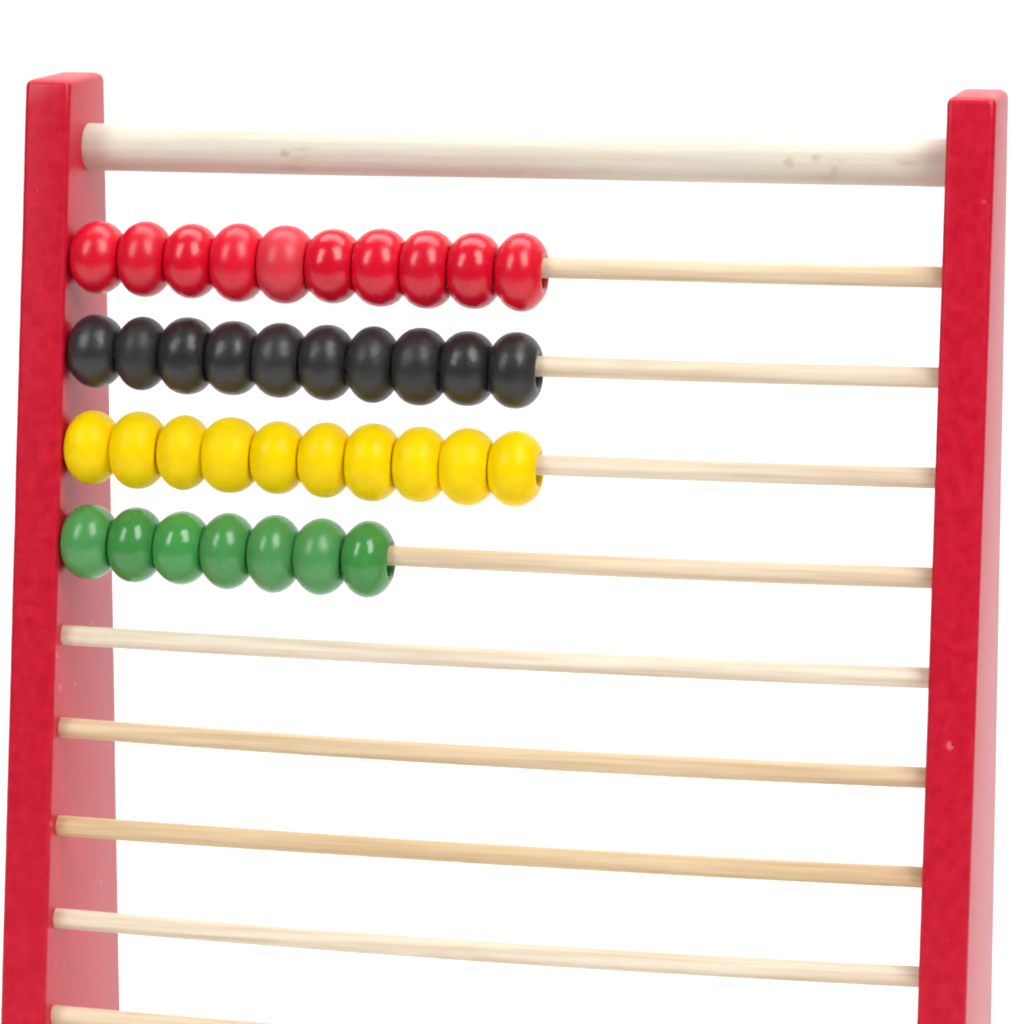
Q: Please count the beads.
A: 37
